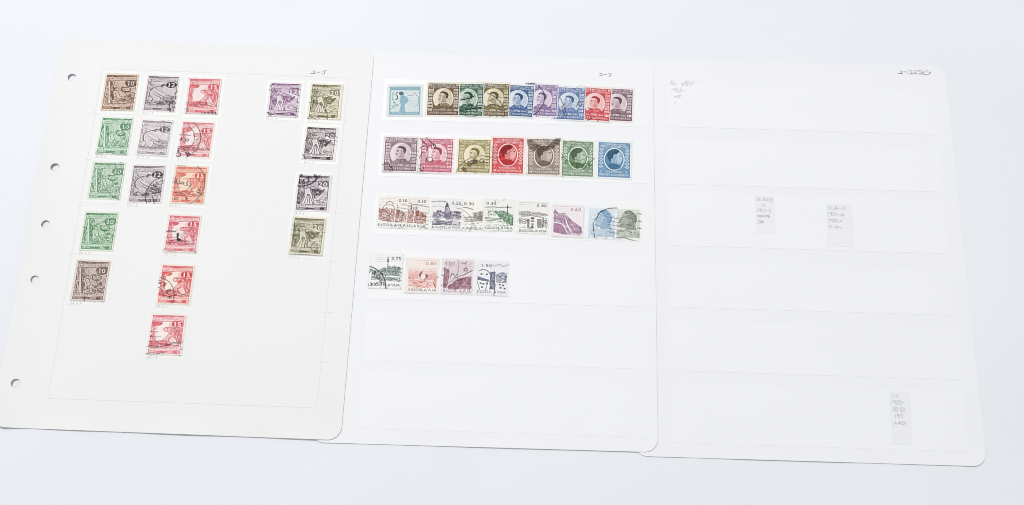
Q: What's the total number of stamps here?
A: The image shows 48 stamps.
